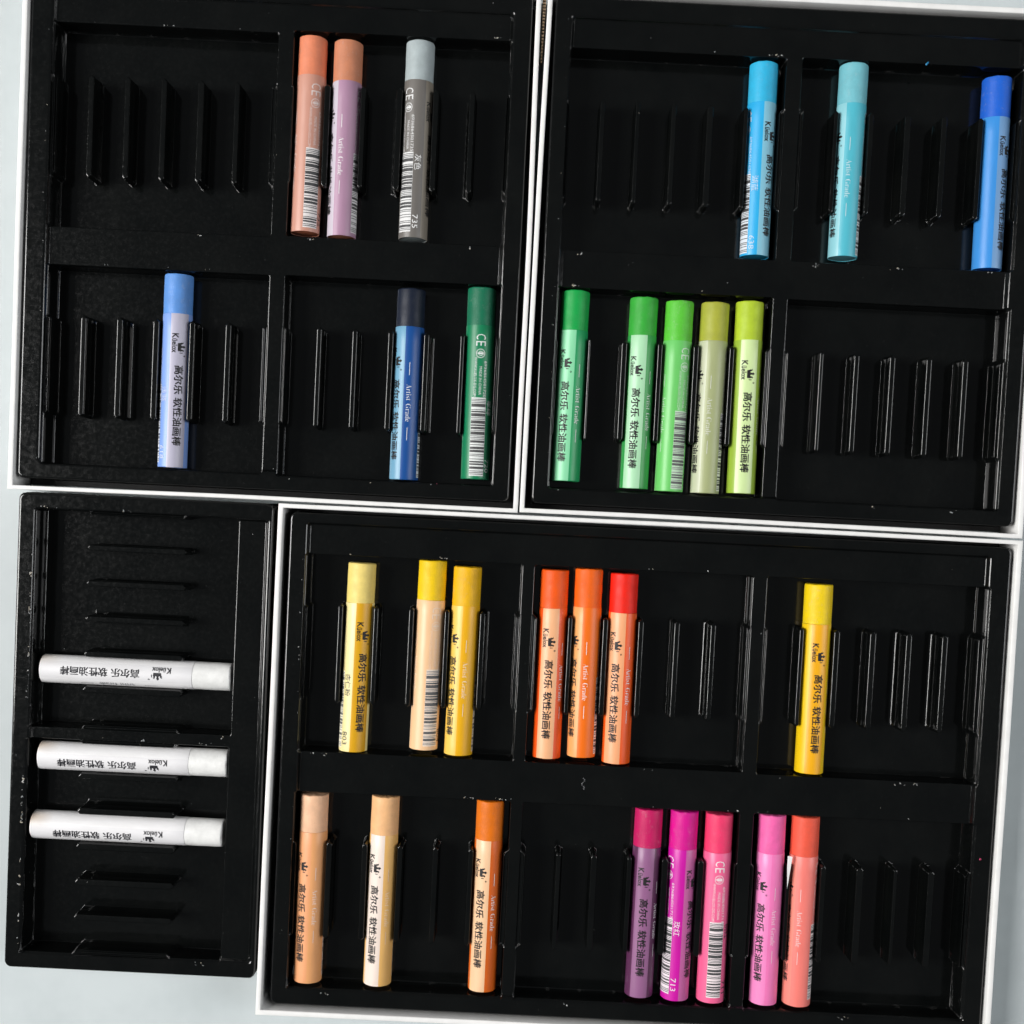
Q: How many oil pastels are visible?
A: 32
